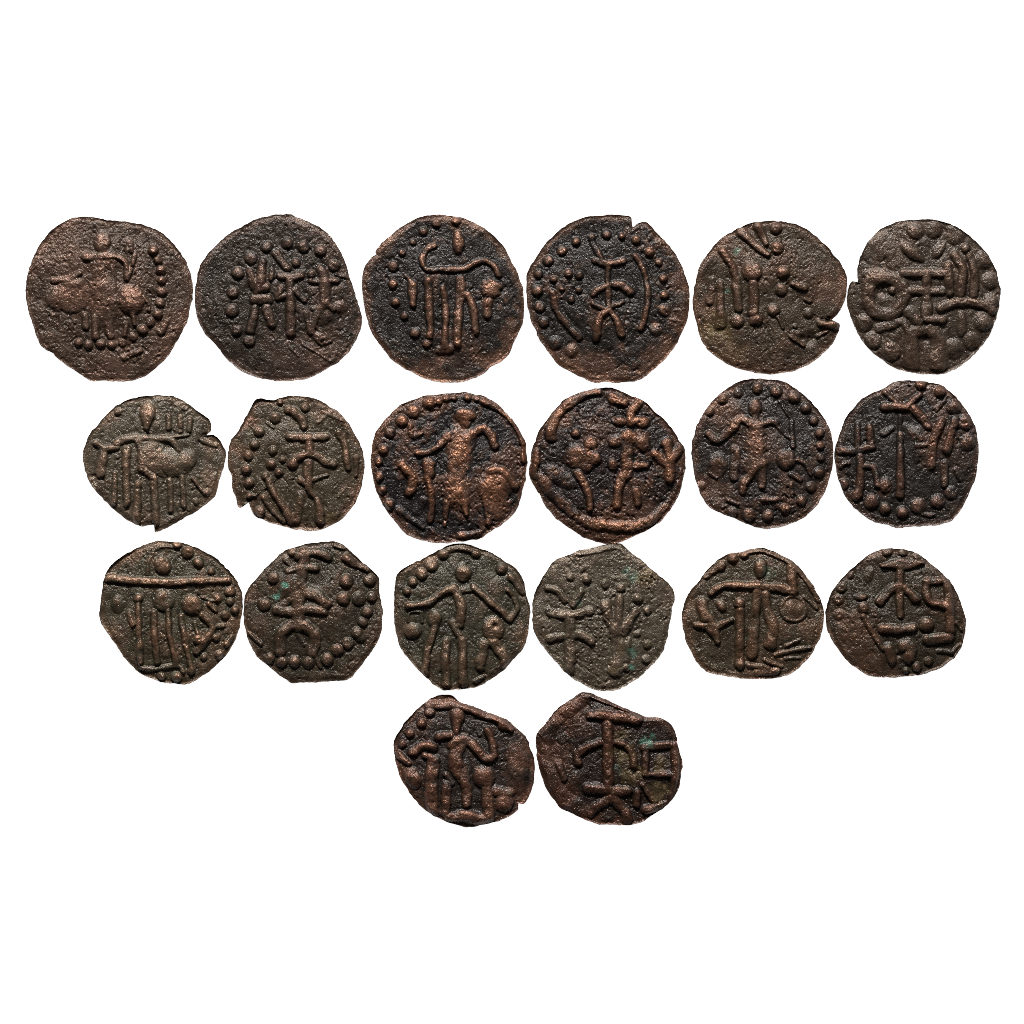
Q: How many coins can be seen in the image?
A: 20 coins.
